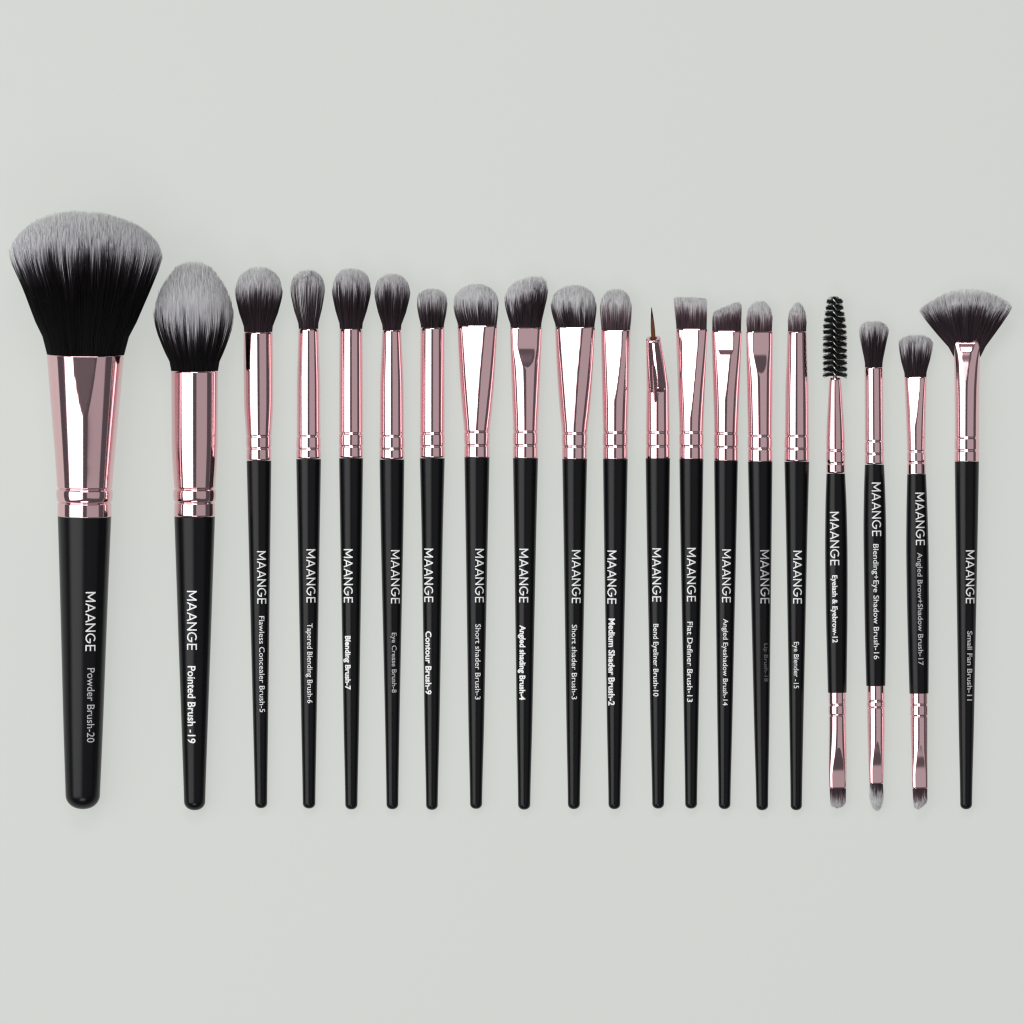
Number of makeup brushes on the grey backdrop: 20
